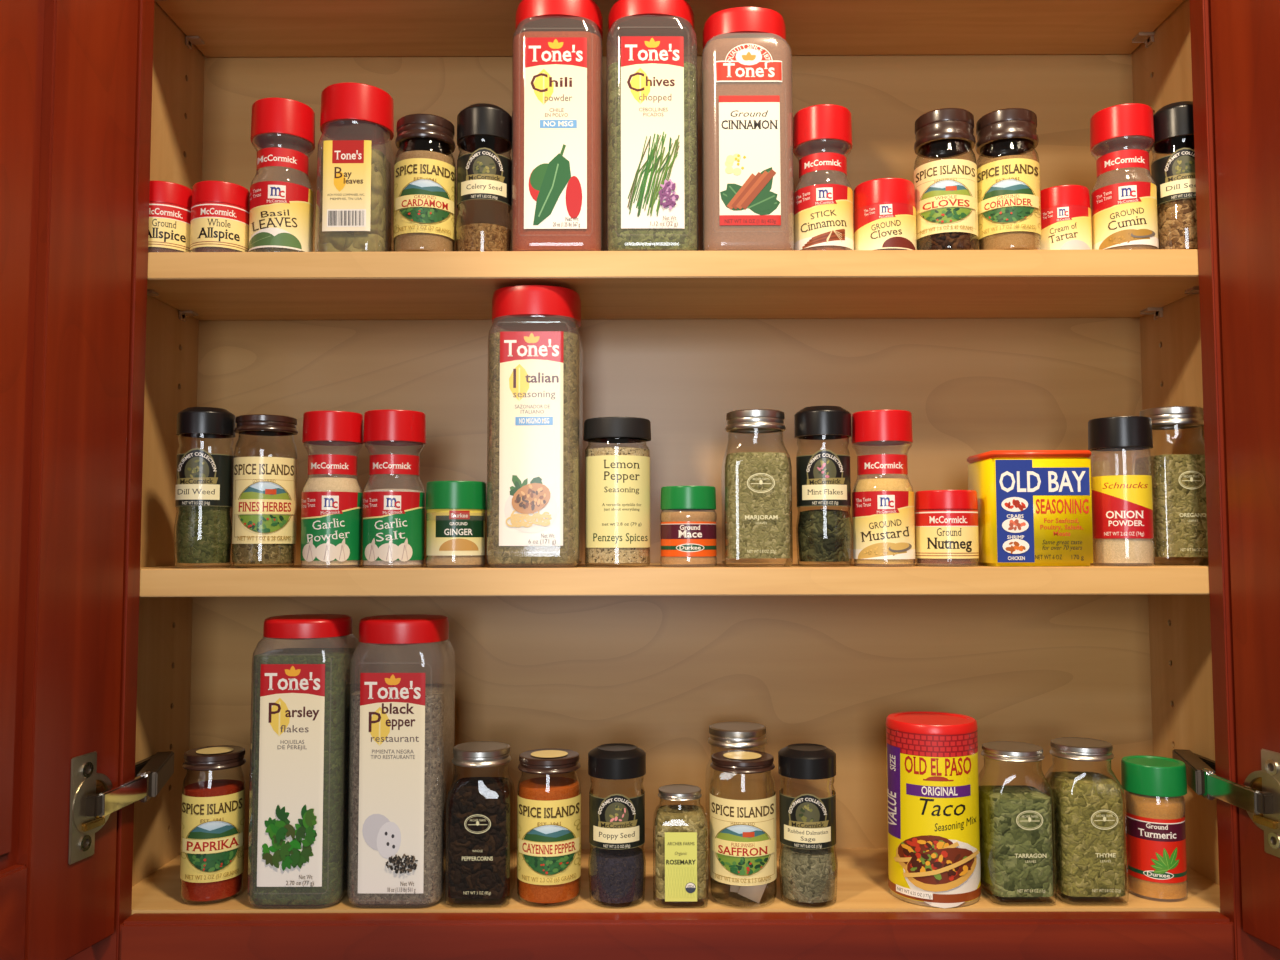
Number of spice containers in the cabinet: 45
